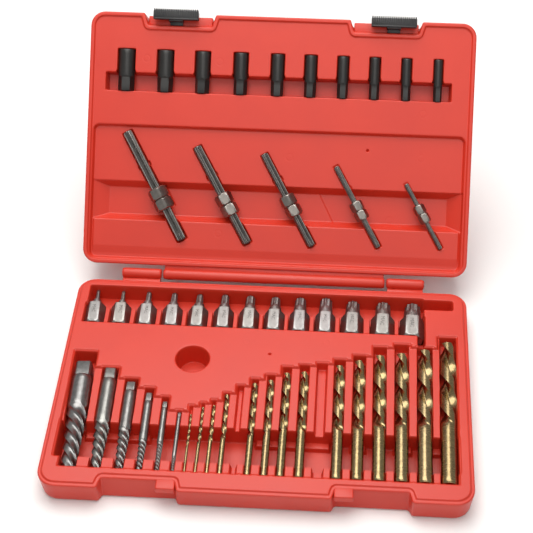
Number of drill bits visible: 14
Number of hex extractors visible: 13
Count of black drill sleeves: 10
